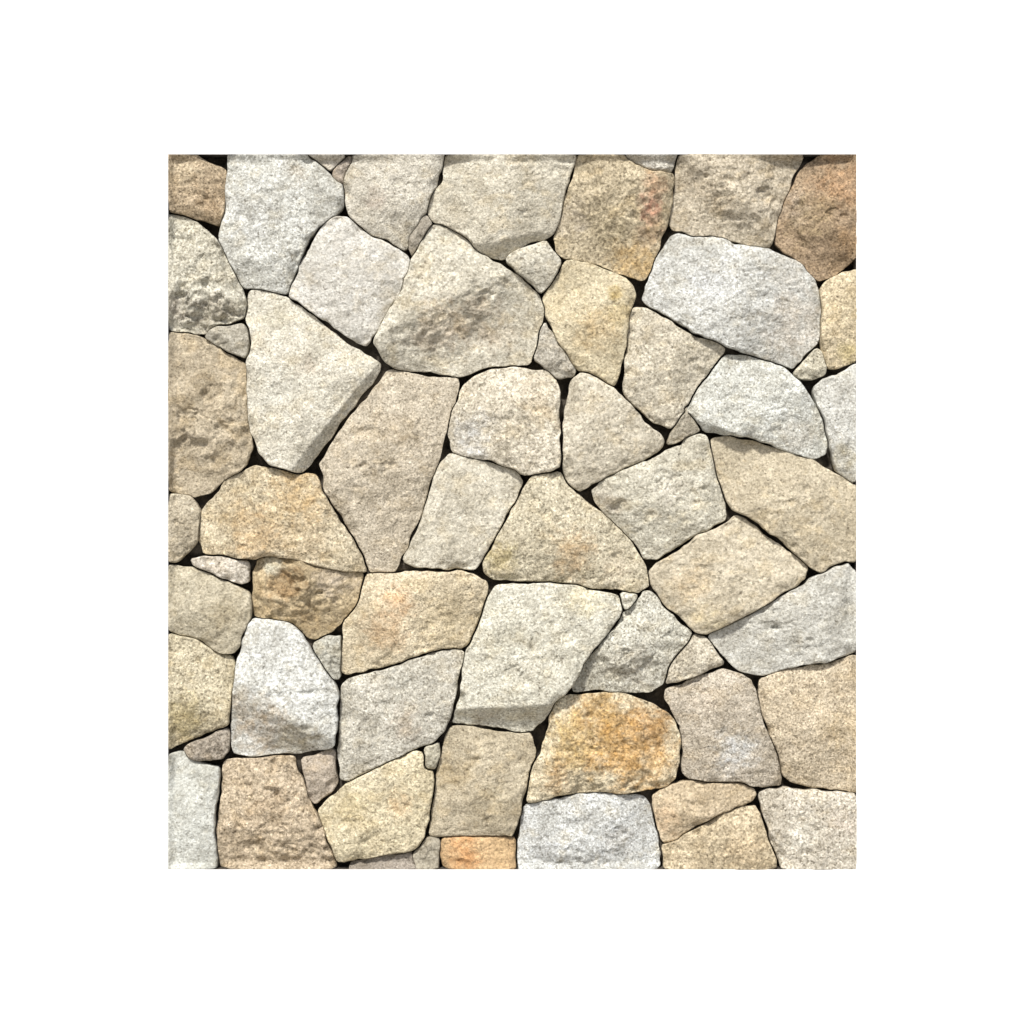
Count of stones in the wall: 67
